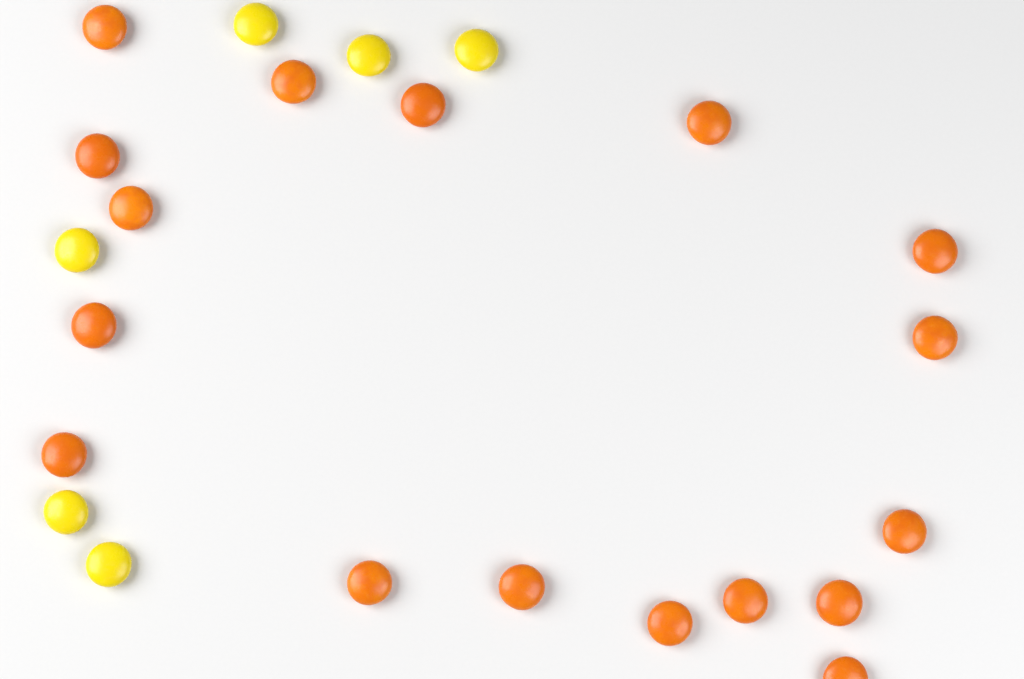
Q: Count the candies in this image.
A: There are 23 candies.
